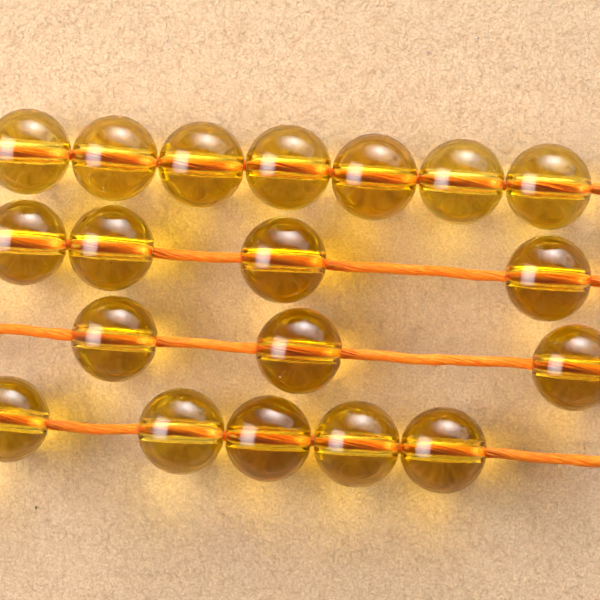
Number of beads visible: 19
